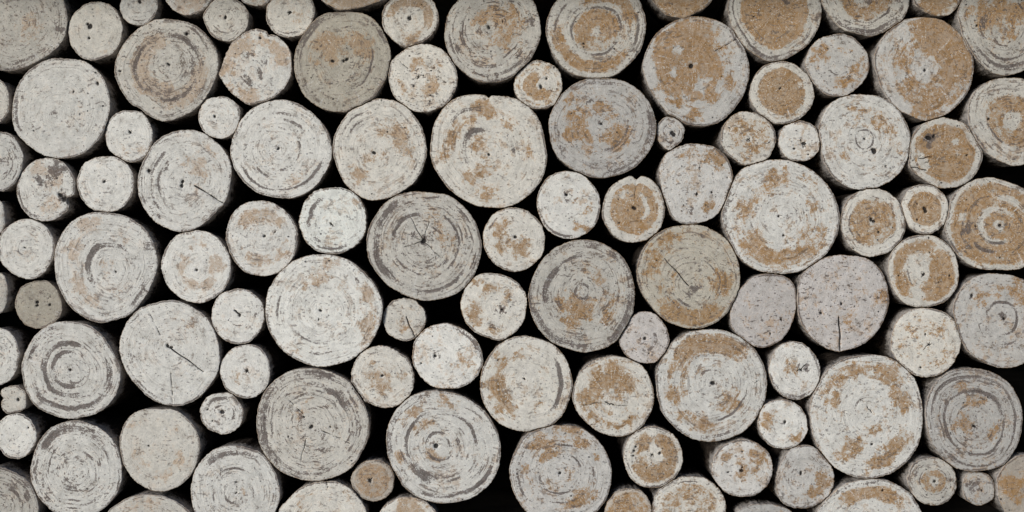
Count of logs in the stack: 109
